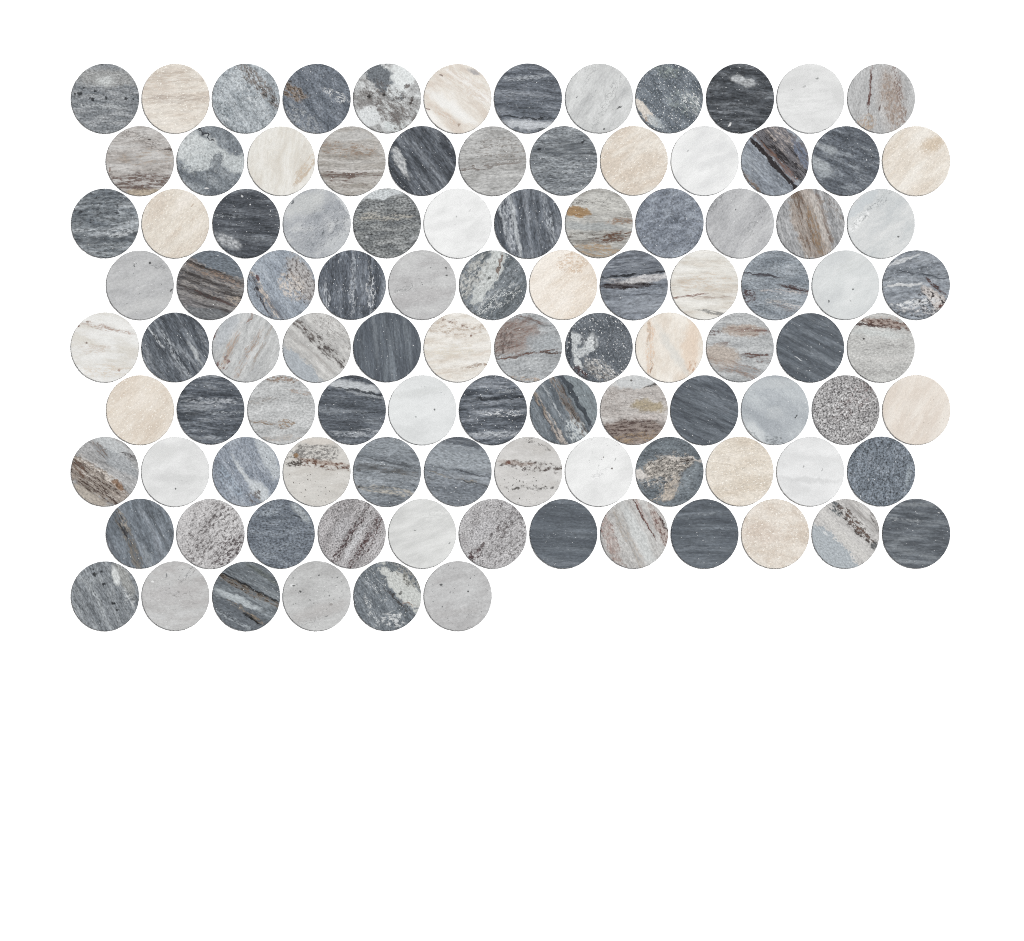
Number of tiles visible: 102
